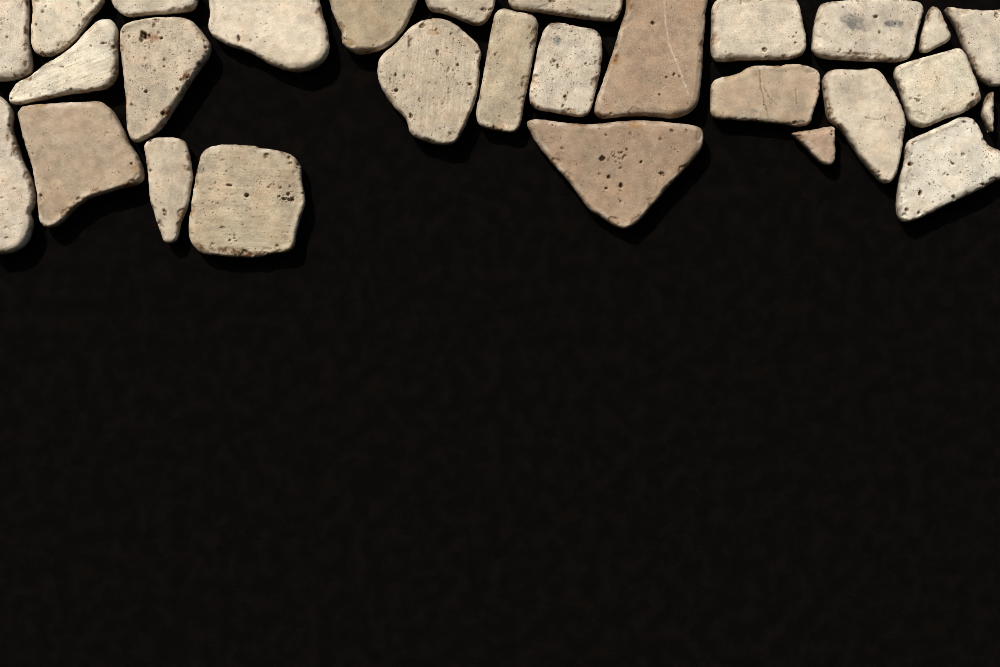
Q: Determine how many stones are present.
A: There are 28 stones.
